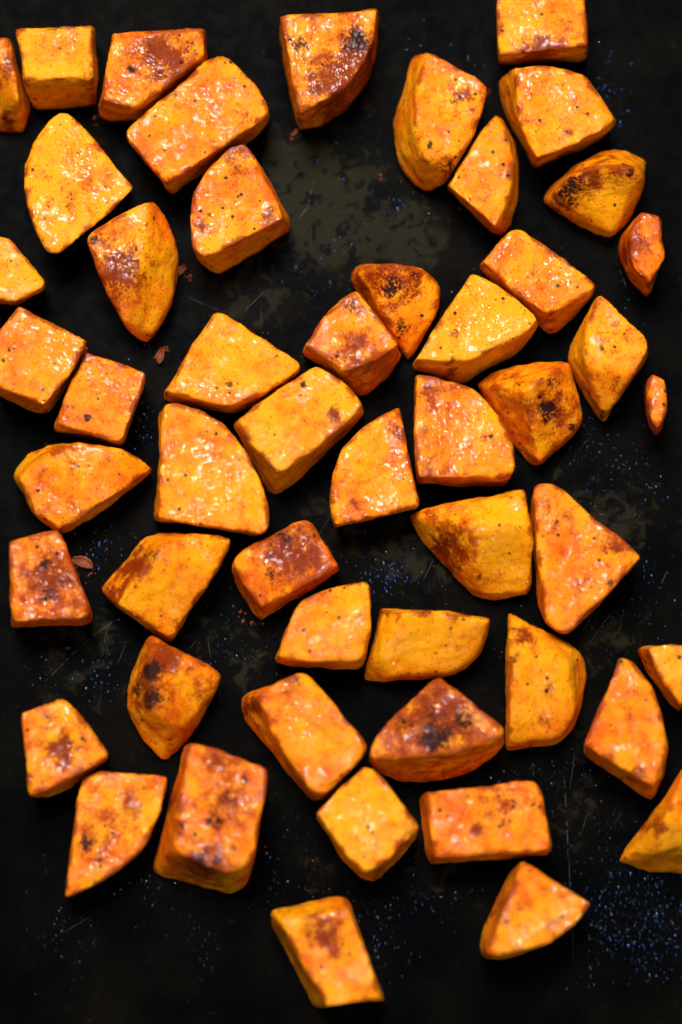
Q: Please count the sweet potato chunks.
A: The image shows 51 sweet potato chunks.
